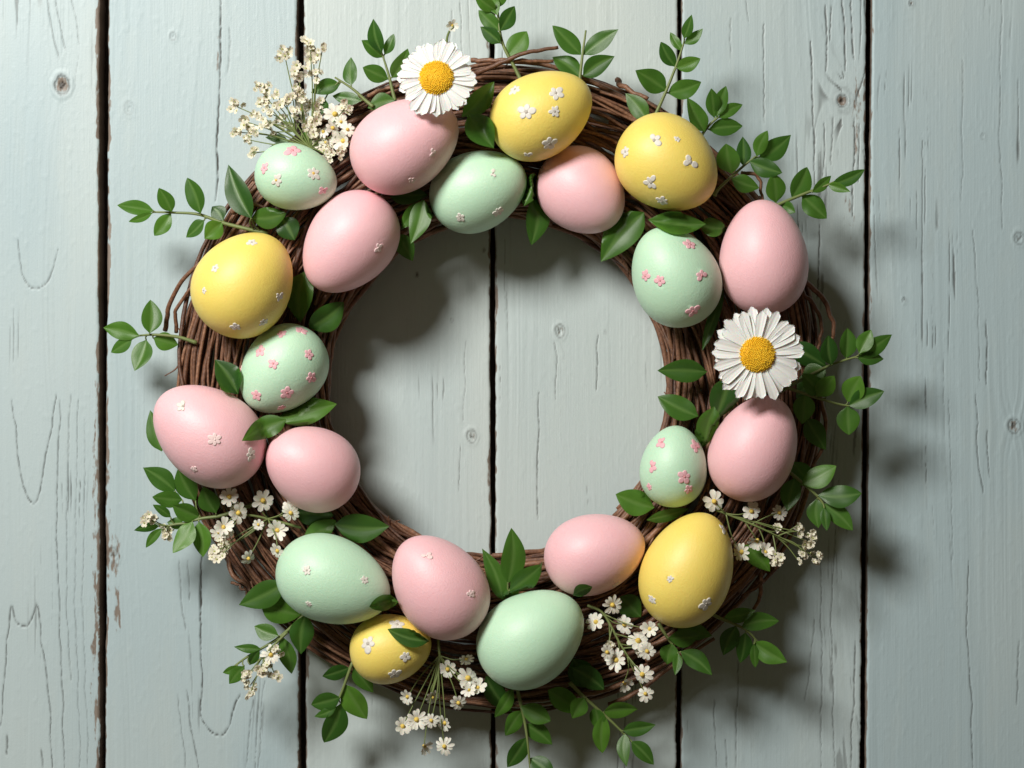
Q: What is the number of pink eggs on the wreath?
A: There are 9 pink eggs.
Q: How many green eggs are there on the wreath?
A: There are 7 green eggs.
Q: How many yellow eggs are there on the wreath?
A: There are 5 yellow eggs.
